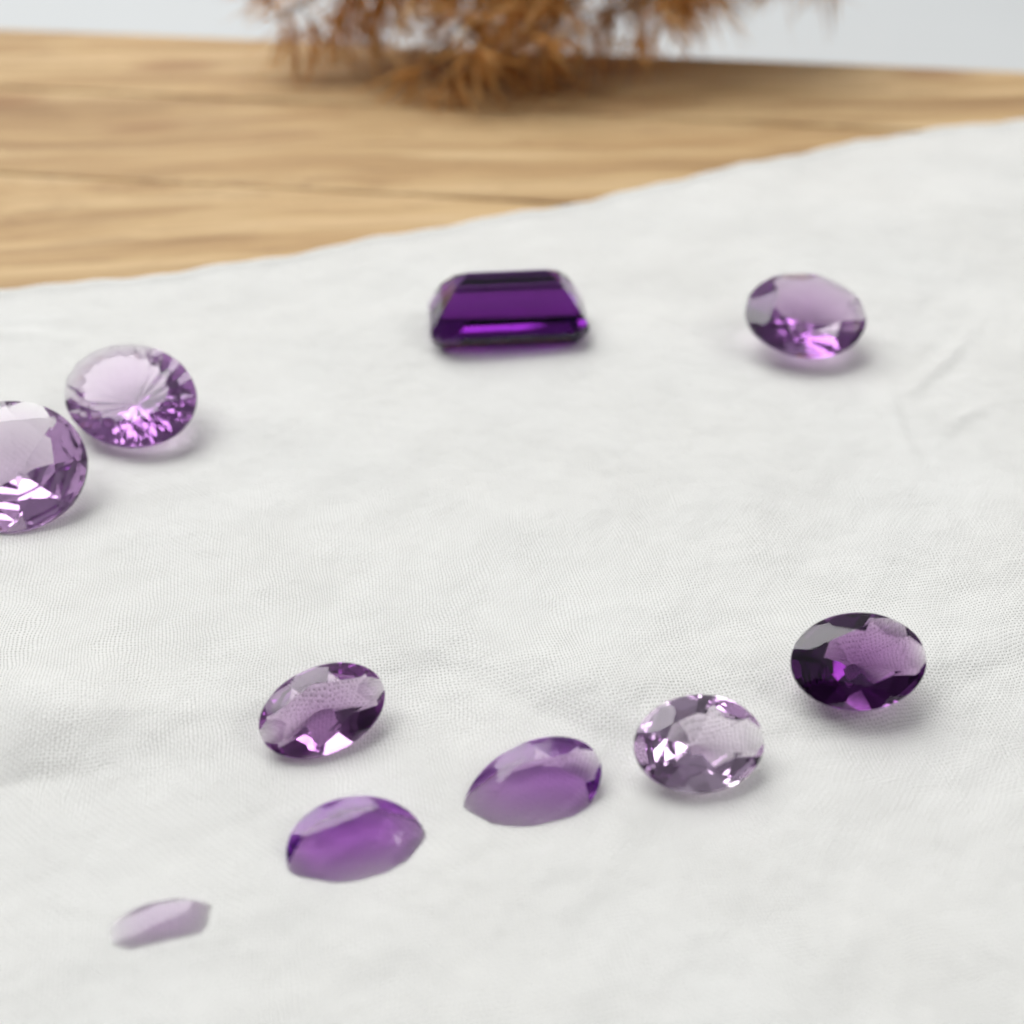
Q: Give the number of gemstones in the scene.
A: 10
